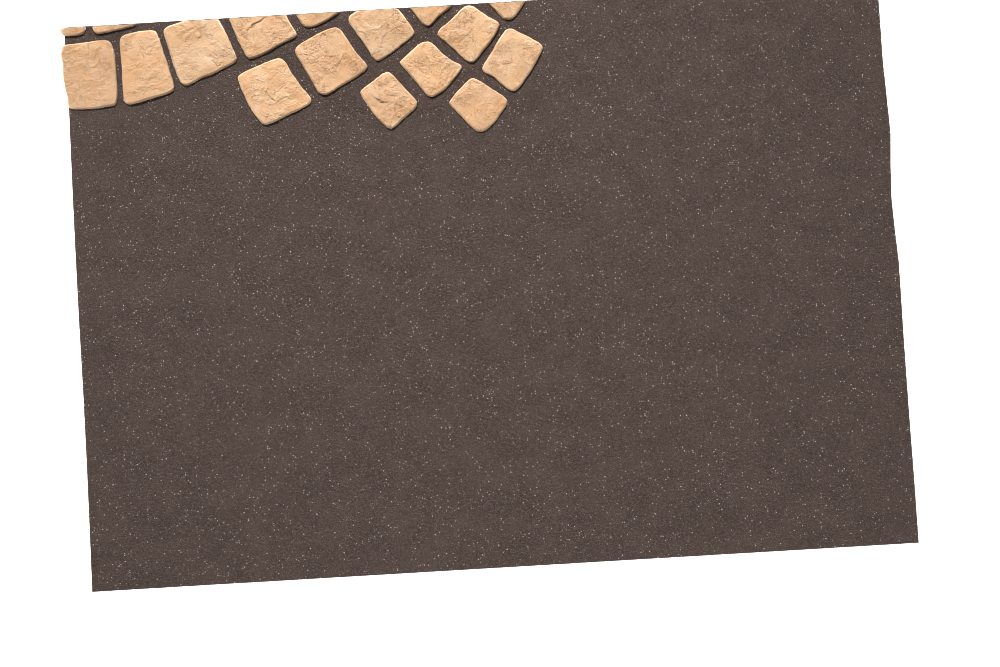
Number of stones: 17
